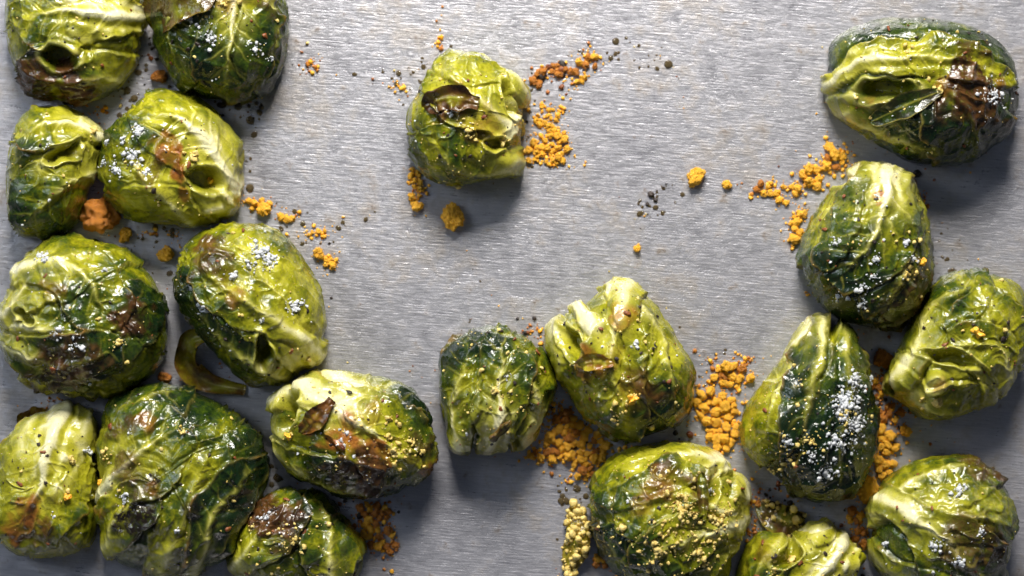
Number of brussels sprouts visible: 20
